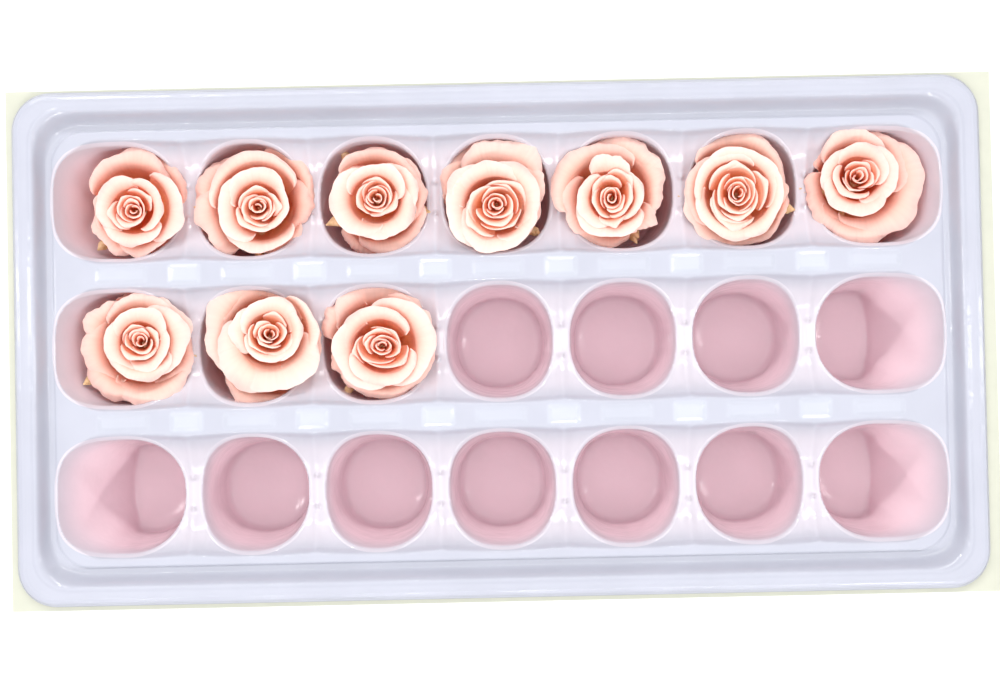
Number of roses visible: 10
